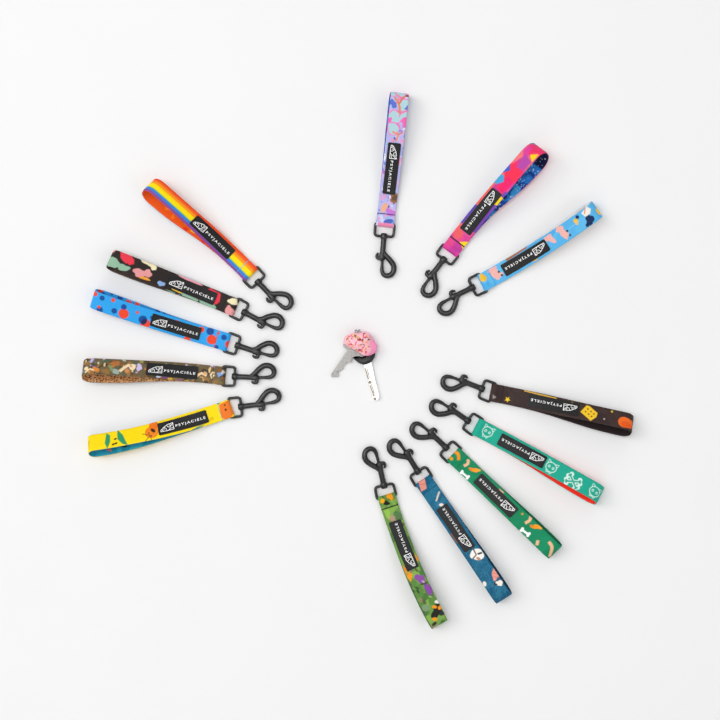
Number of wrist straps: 13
